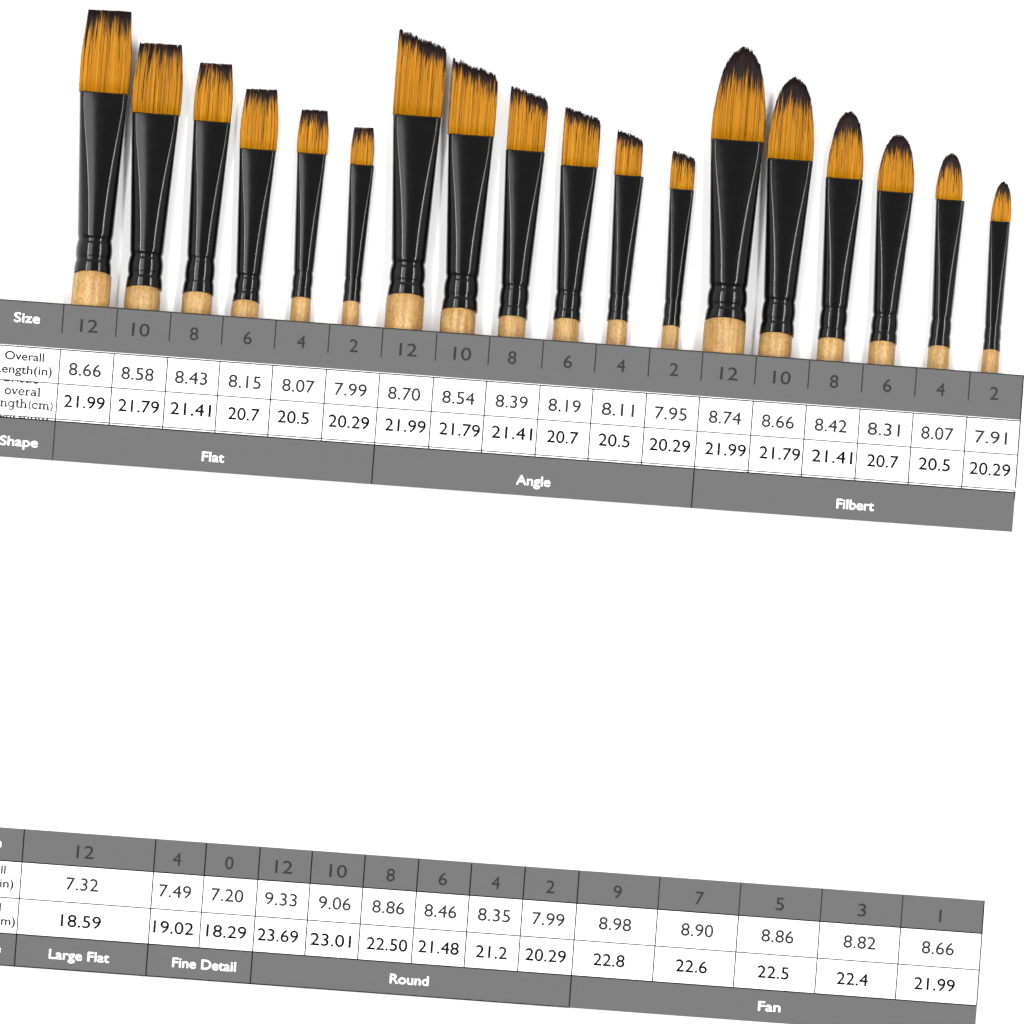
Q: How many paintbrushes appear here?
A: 18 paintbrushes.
